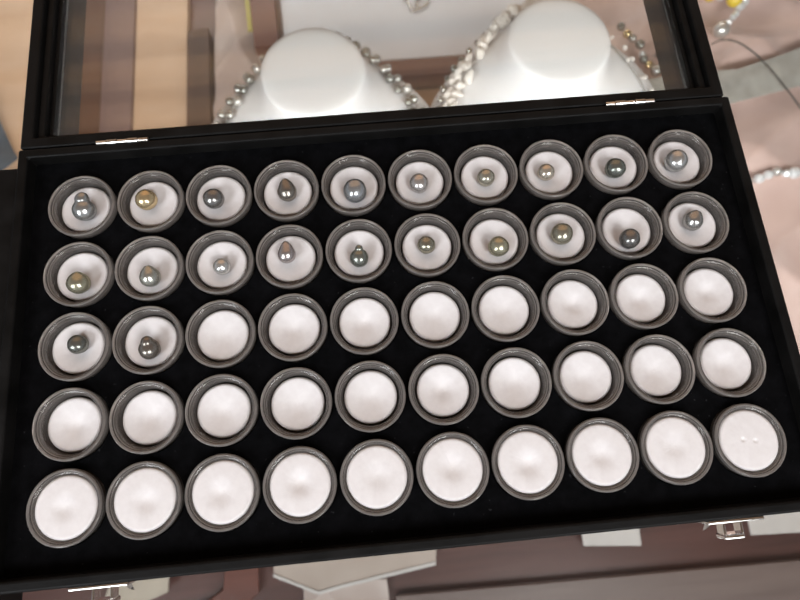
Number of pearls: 22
